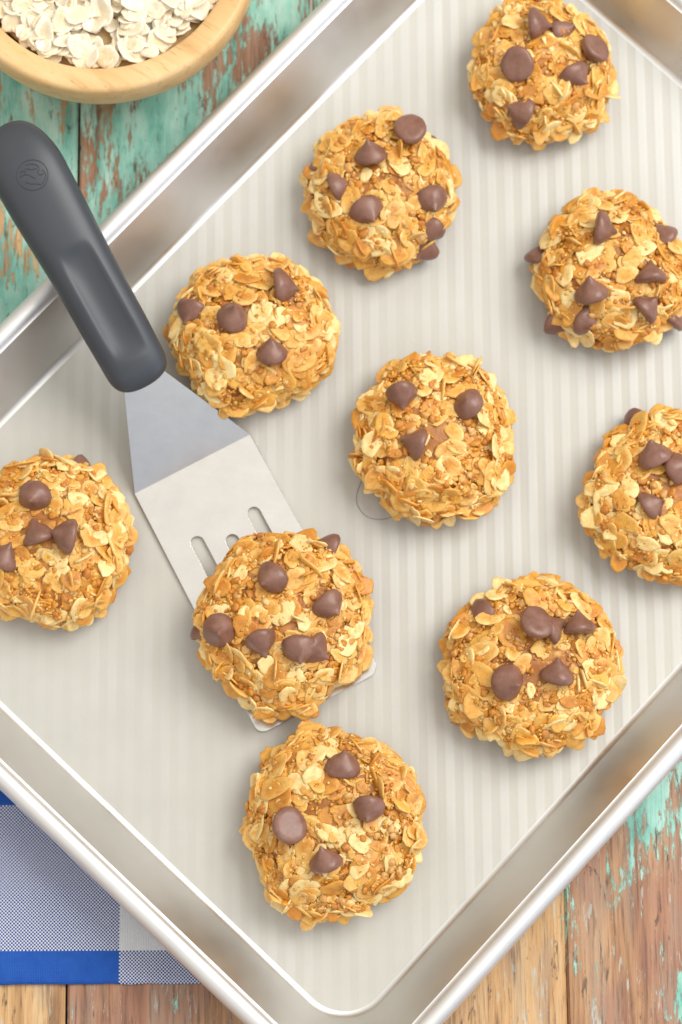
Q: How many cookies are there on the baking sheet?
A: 10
